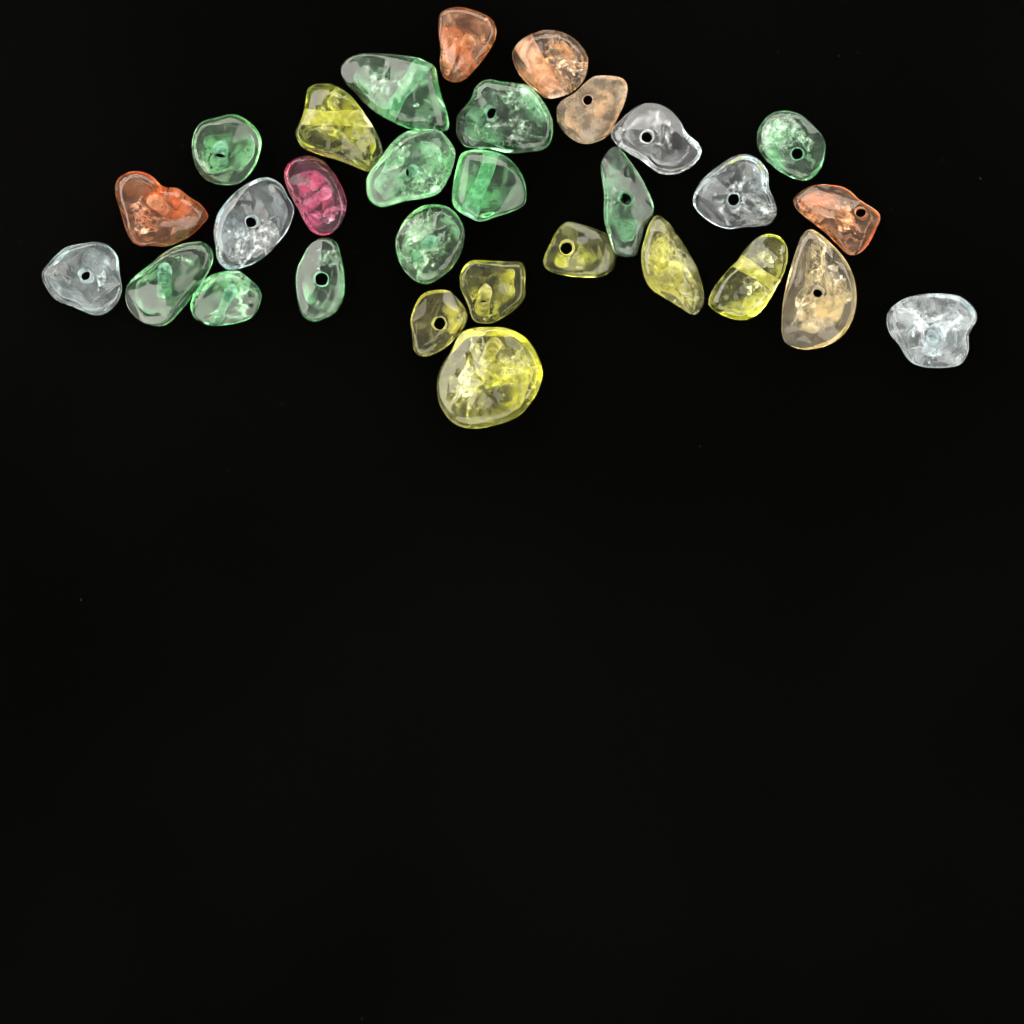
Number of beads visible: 30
